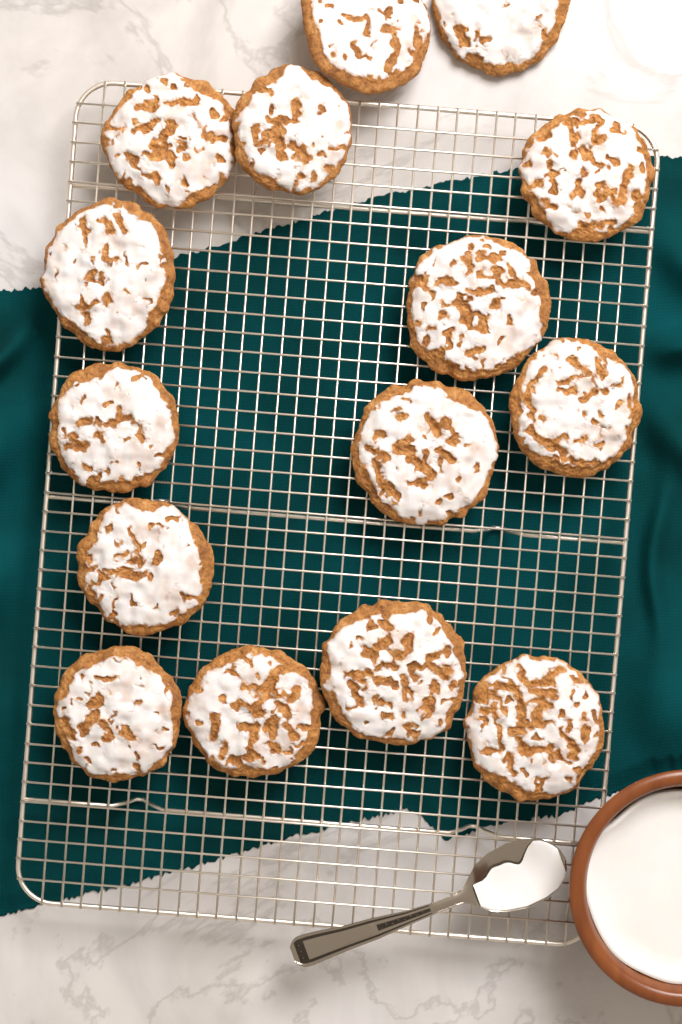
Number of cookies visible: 15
